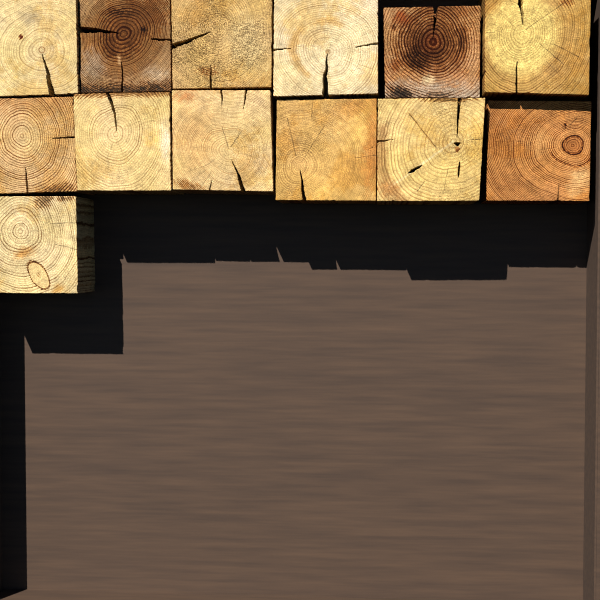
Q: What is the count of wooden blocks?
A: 13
